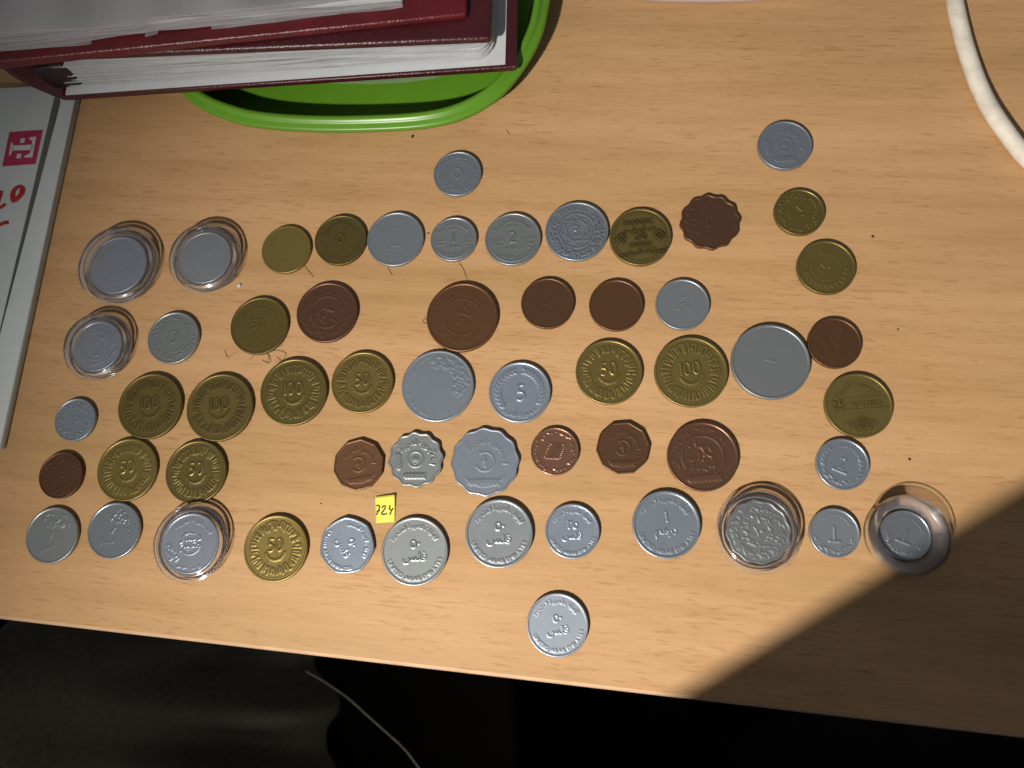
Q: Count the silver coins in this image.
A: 30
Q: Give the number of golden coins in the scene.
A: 16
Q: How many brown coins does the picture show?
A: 11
